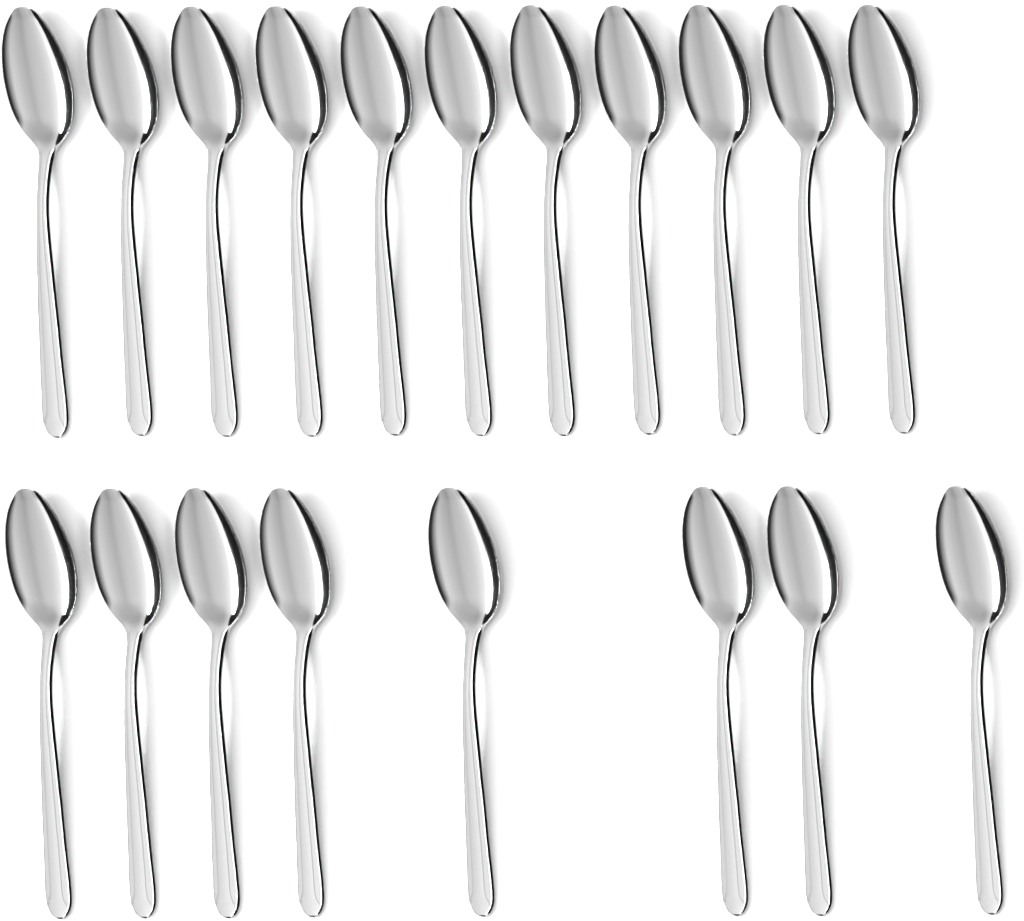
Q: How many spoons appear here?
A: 19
